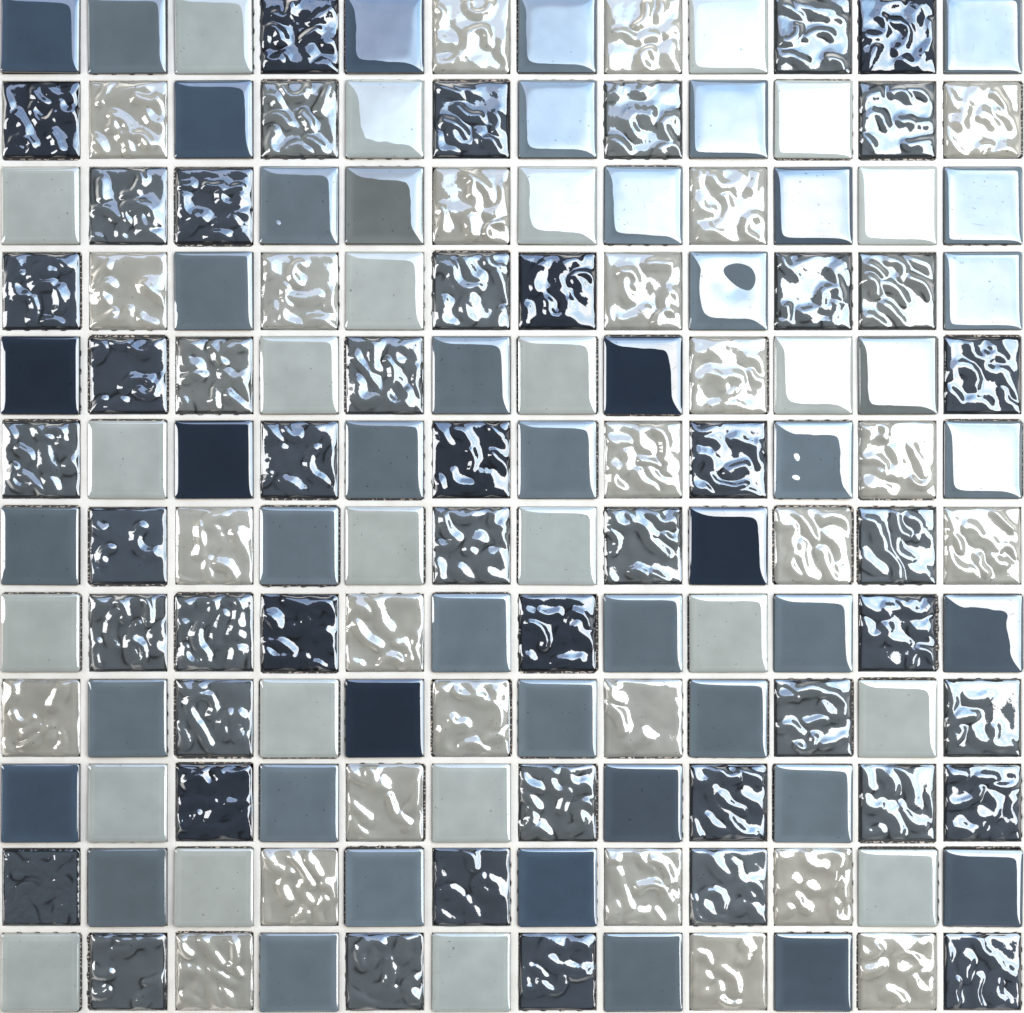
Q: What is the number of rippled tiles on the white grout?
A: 73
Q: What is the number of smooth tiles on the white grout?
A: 71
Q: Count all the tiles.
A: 144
